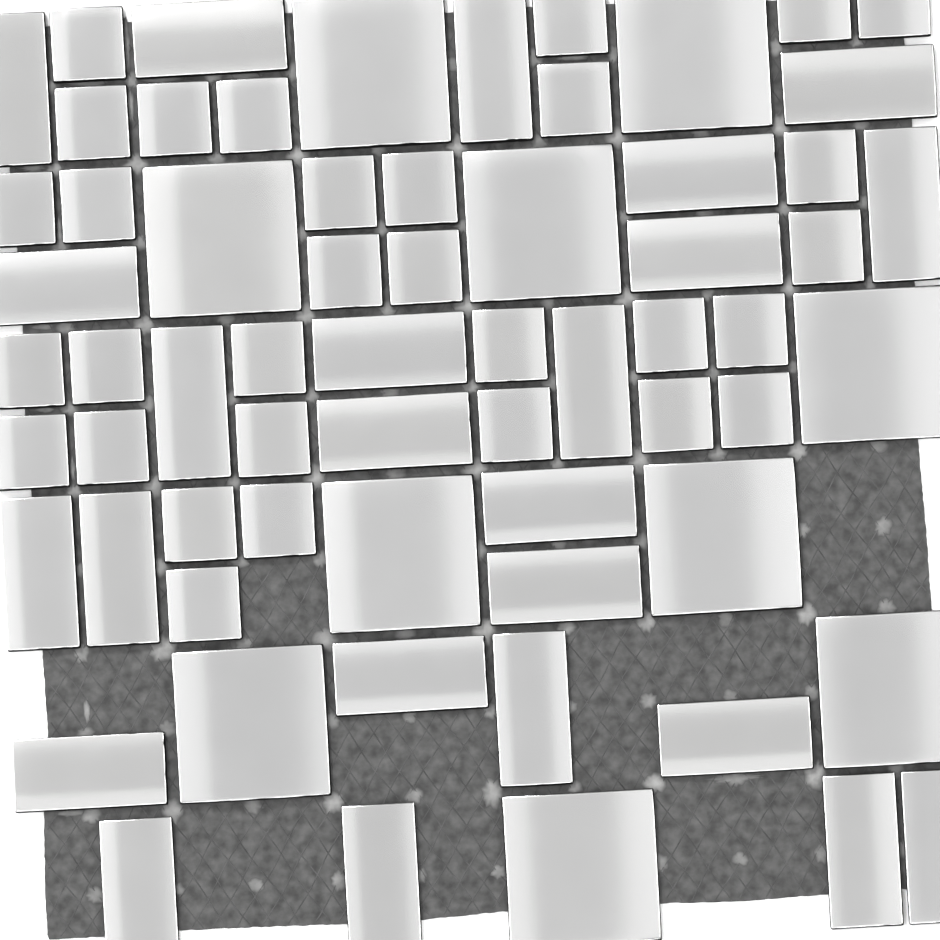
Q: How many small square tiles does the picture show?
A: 31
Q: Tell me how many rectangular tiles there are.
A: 24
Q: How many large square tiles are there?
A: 10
